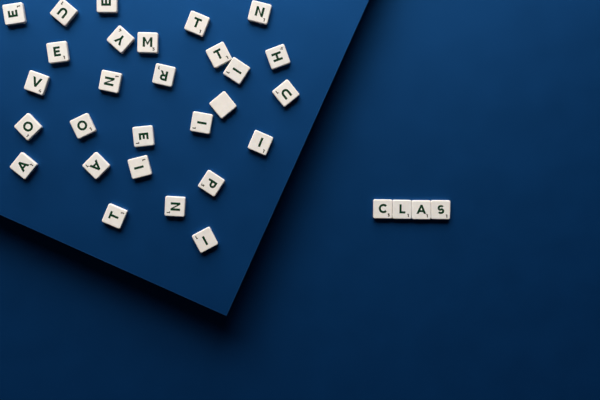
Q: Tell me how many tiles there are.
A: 32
